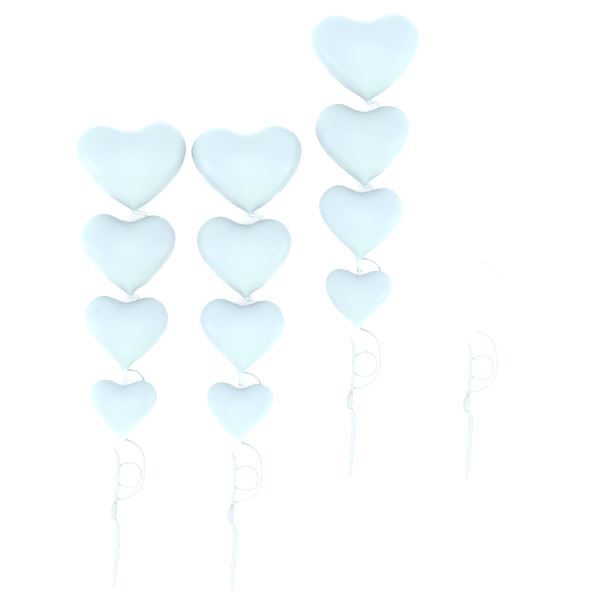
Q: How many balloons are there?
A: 12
